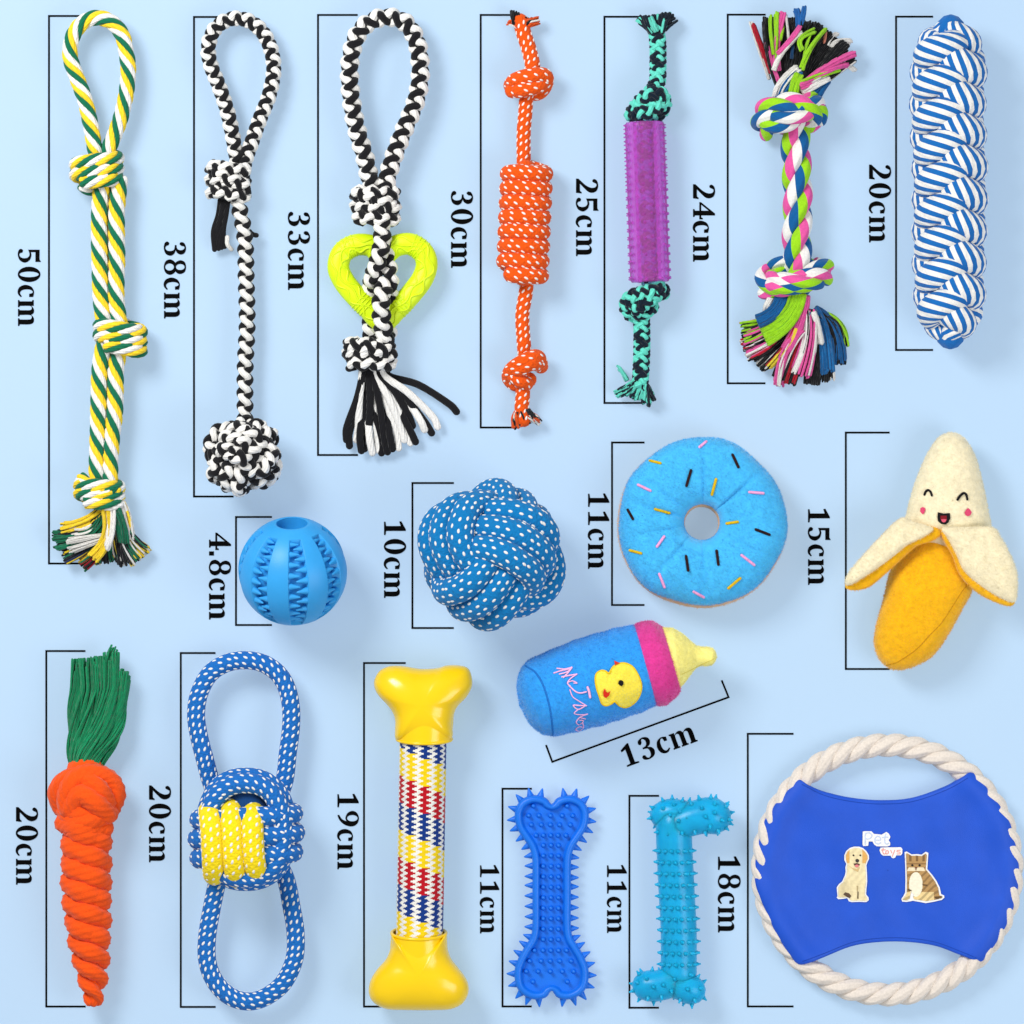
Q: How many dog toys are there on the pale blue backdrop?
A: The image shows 18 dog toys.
